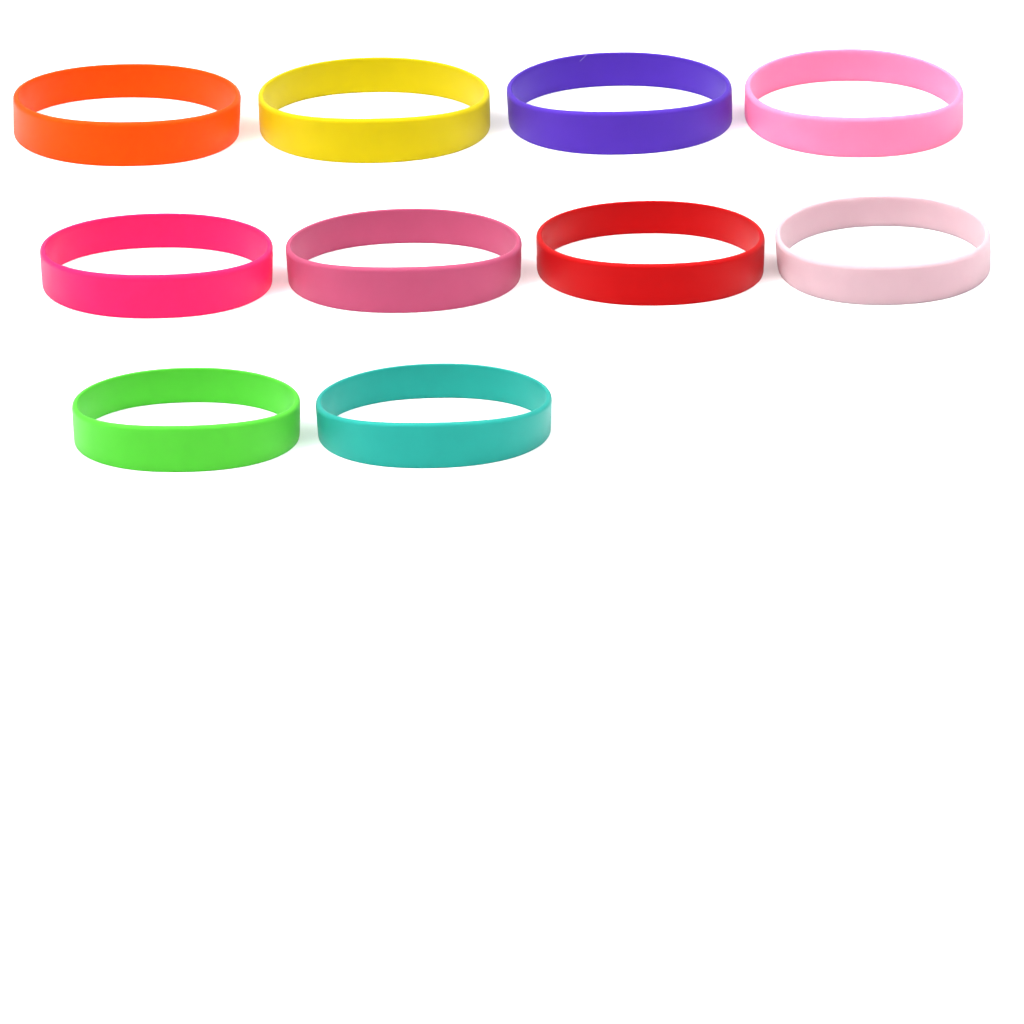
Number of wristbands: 10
